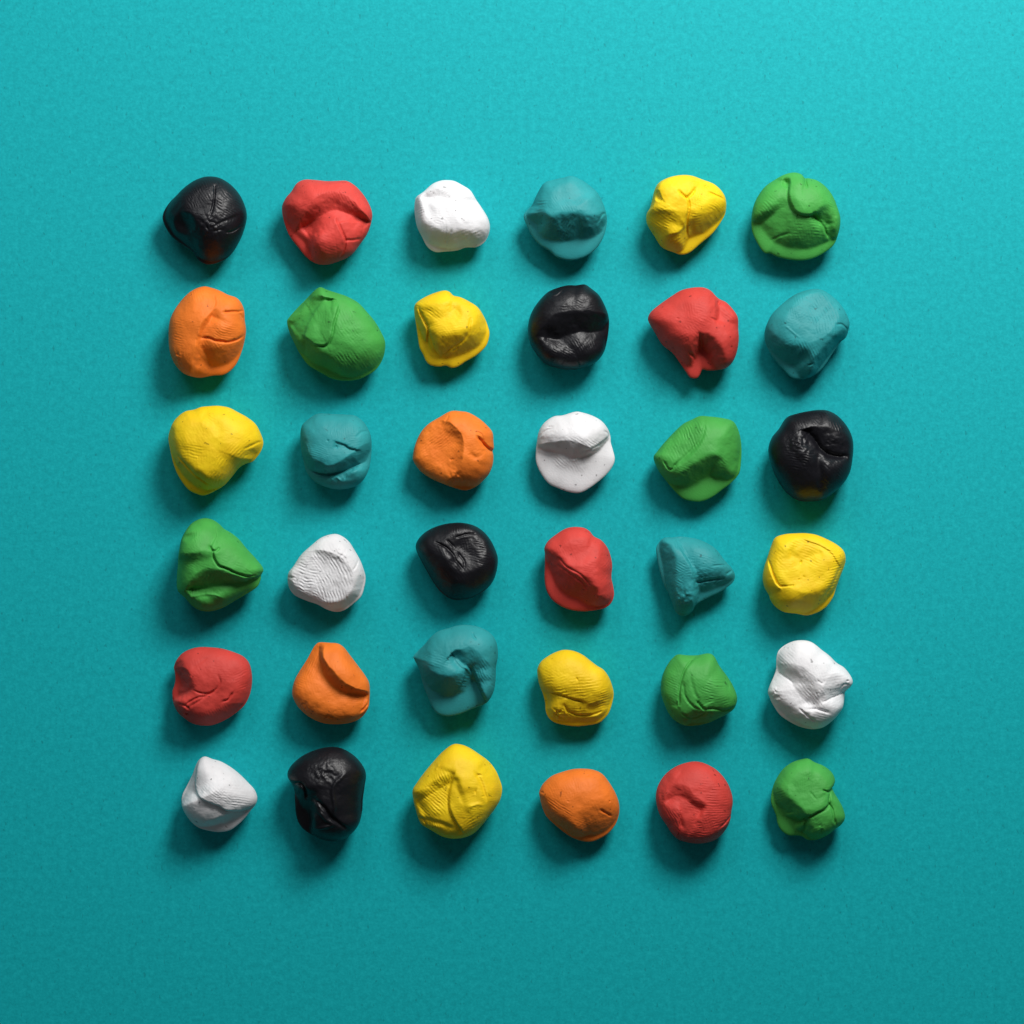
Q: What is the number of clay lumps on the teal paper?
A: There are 36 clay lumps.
